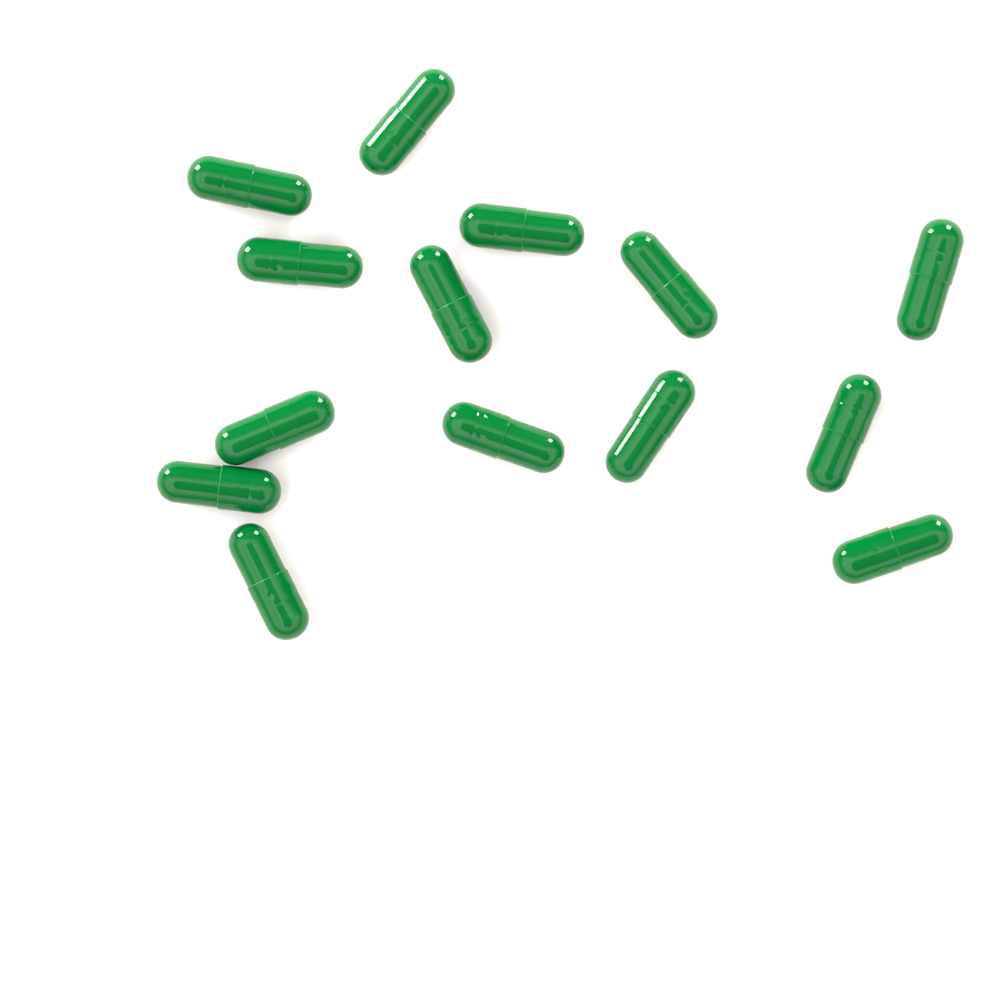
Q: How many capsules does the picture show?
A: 14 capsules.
